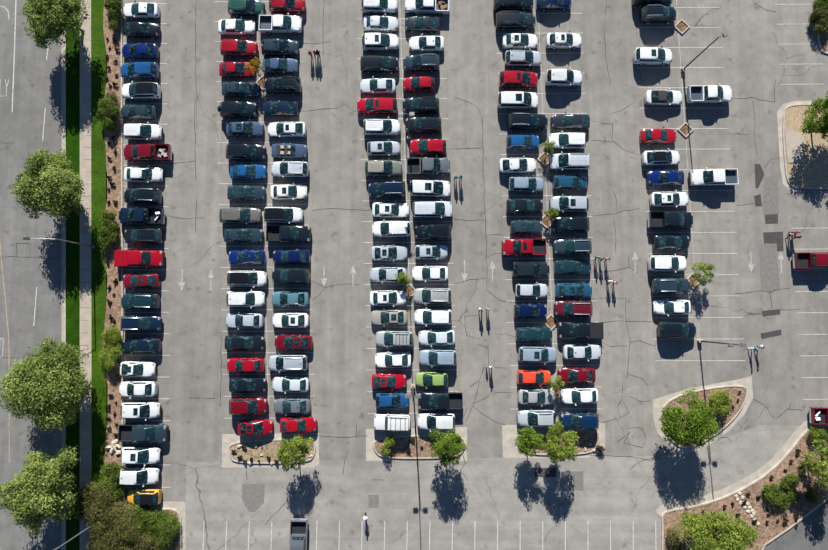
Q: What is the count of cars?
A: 149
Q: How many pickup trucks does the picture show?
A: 17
